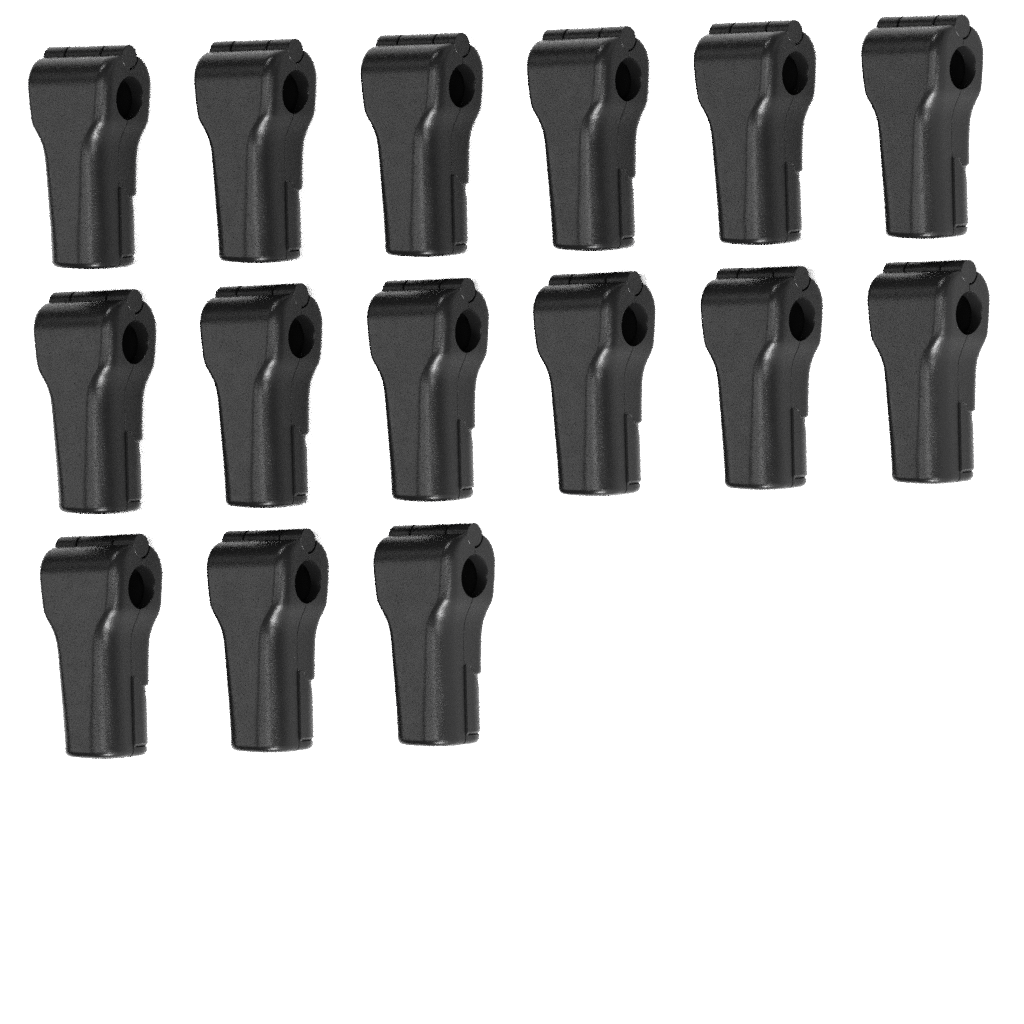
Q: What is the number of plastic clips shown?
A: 15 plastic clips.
